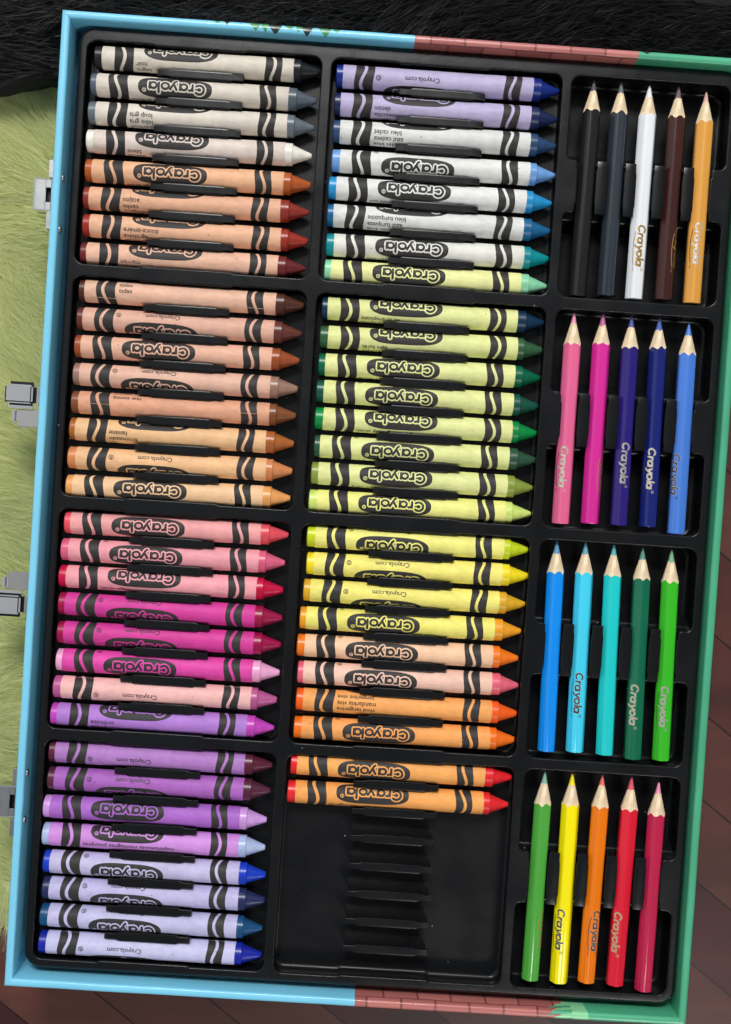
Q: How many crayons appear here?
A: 58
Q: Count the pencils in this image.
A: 20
